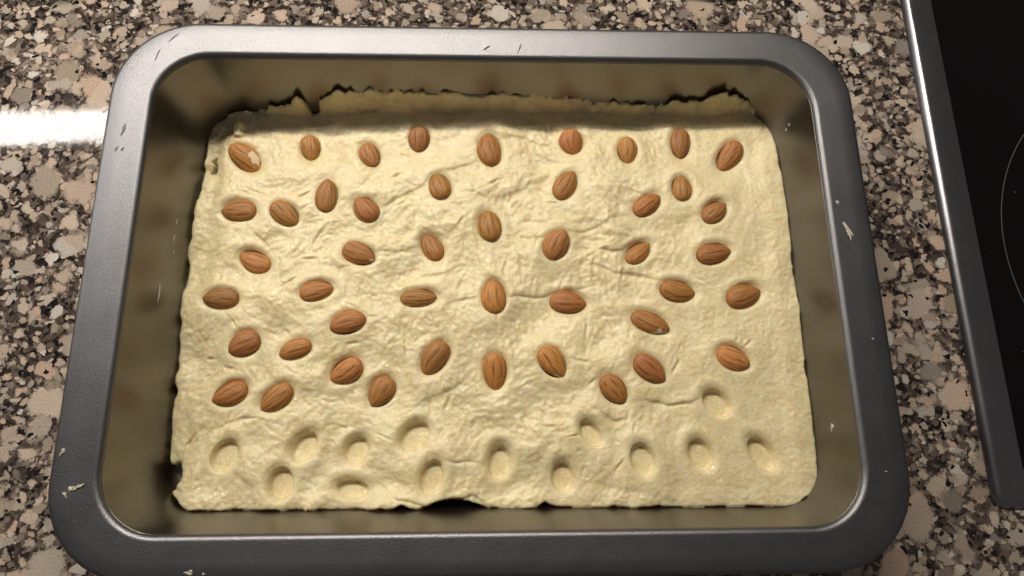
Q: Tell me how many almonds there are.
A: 46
